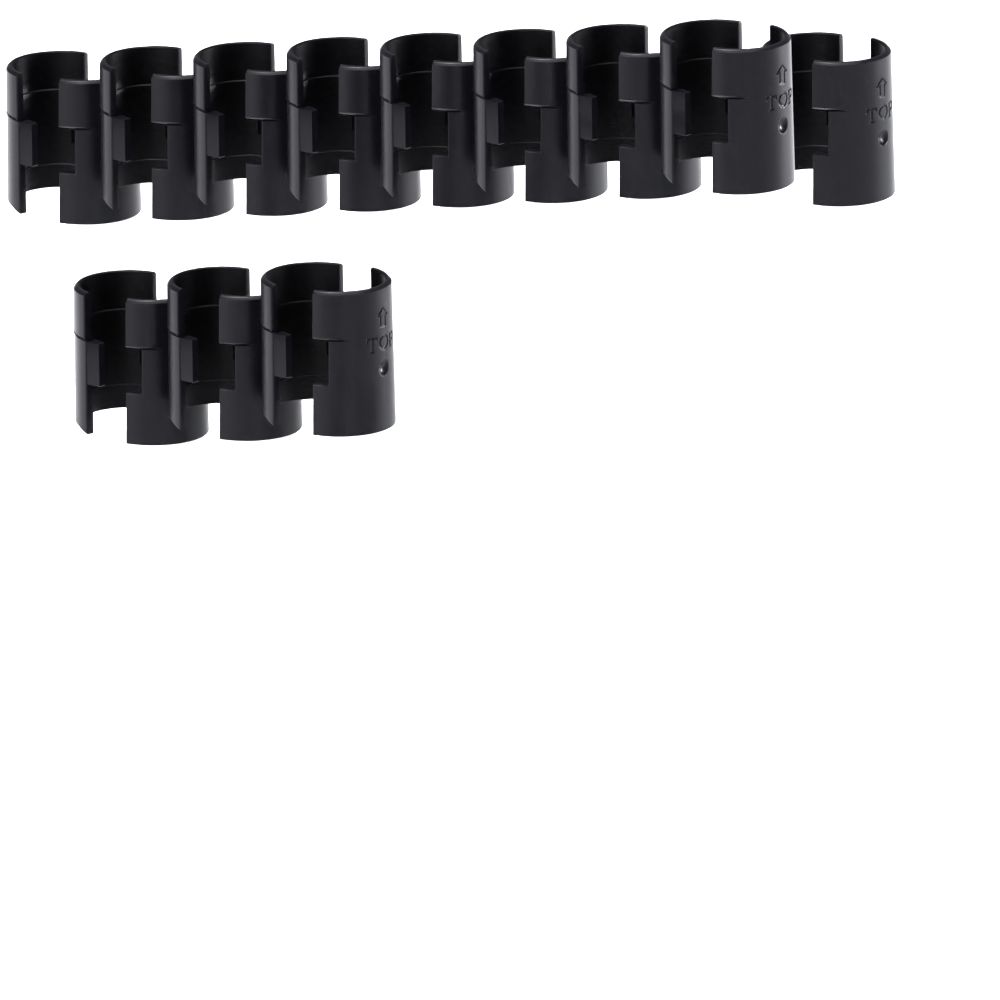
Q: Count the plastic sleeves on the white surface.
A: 12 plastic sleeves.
